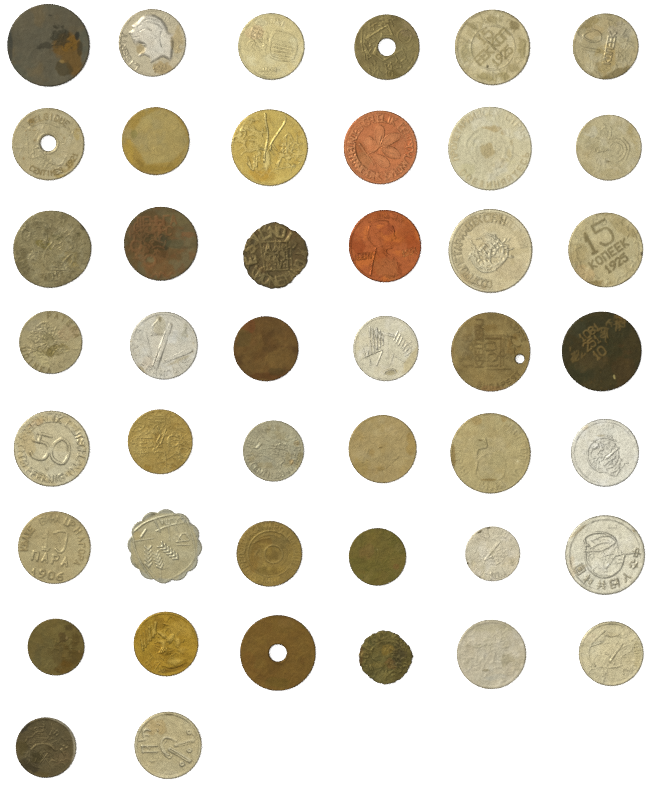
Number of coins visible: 44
